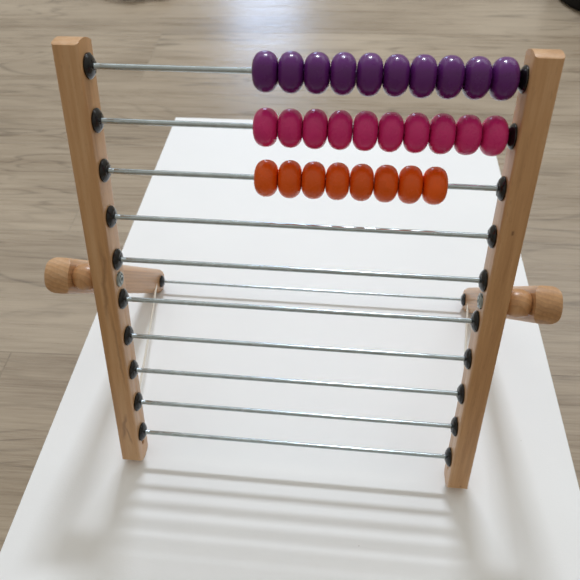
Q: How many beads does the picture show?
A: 28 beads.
